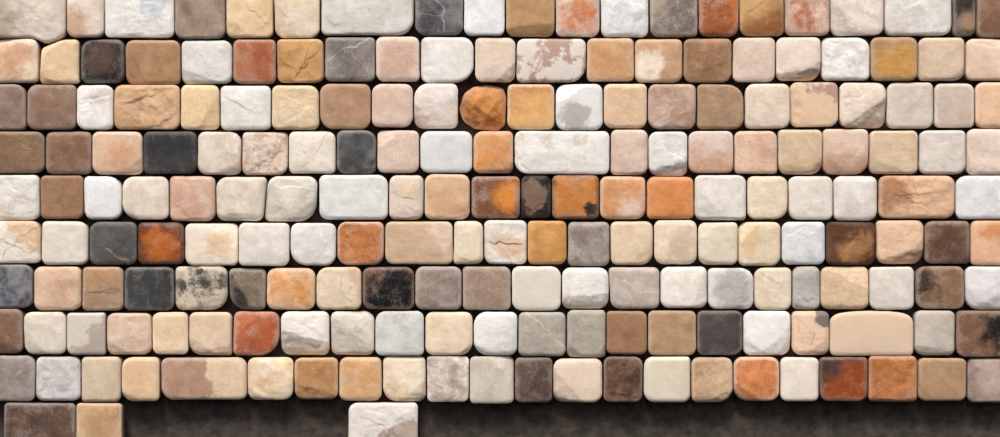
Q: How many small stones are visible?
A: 182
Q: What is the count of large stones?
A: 14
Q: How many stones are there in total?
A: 196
